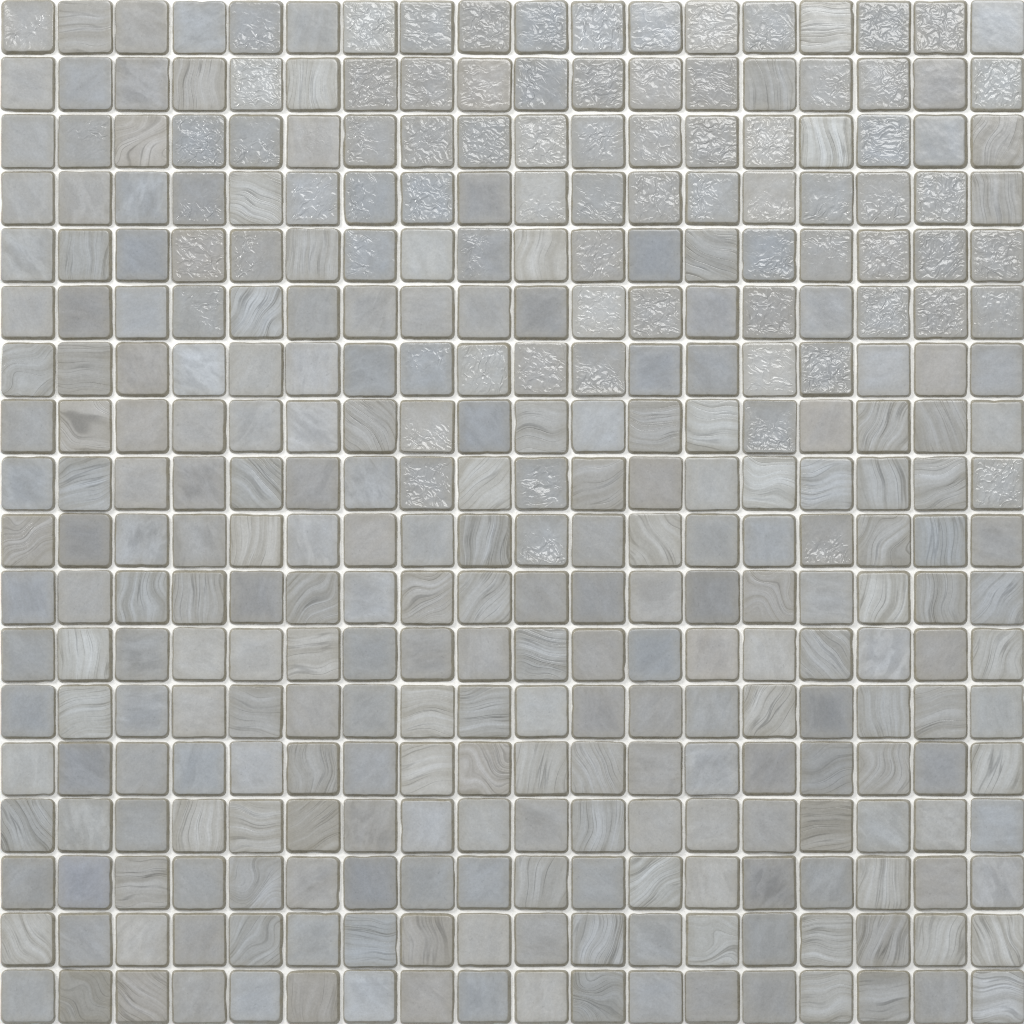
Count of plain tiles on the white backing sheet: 152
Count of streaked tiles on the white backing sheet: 95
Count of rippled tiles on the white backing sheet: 77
